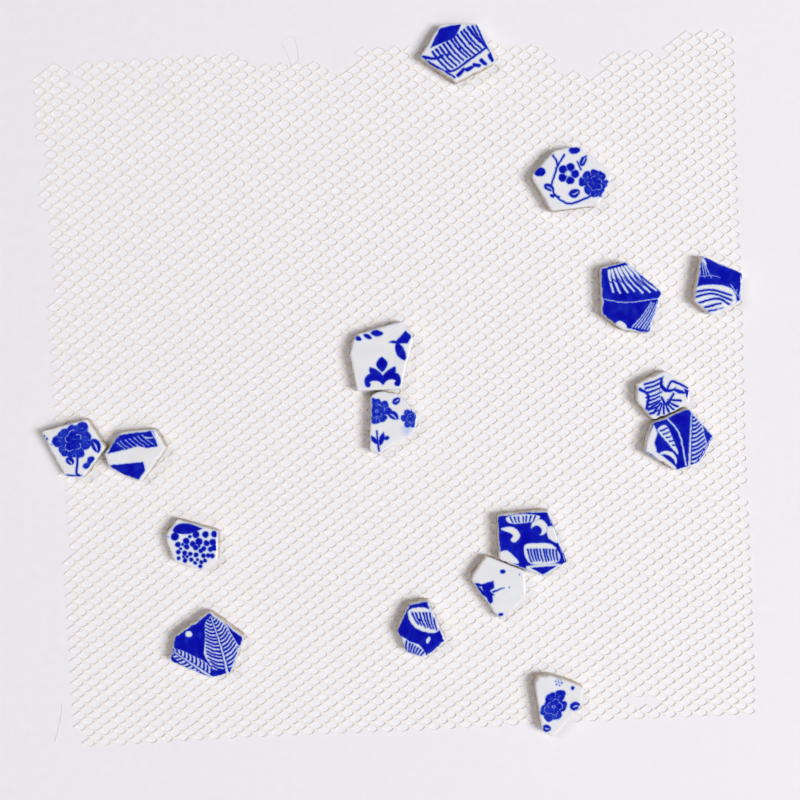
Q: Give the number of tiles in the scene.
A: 16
